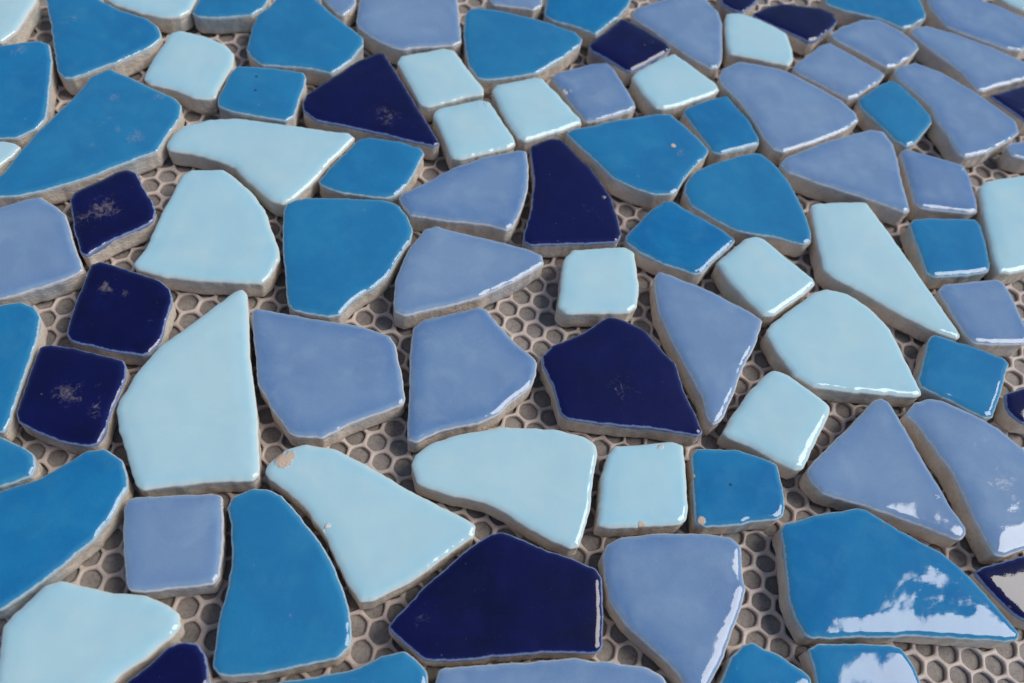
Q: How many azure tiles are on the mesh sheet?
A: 27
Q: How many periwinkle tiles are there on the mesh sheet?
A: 26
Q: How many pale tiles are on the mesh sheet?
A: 23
